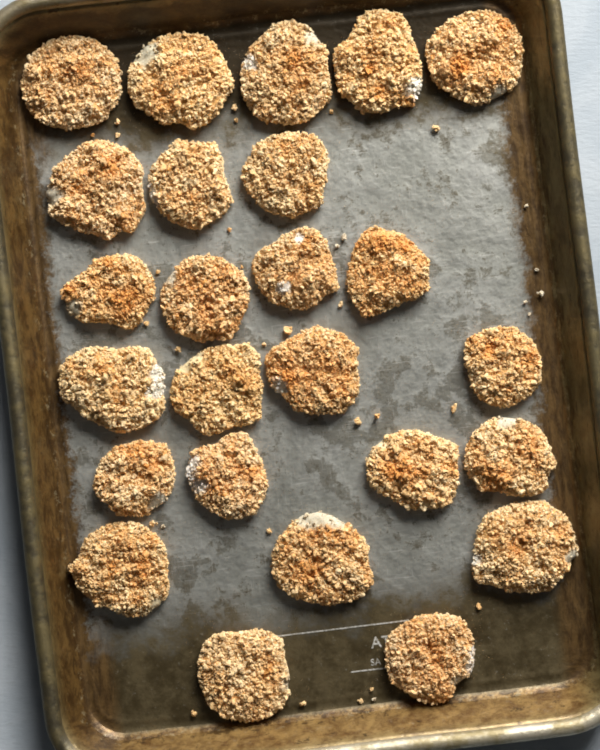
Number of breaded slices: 25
